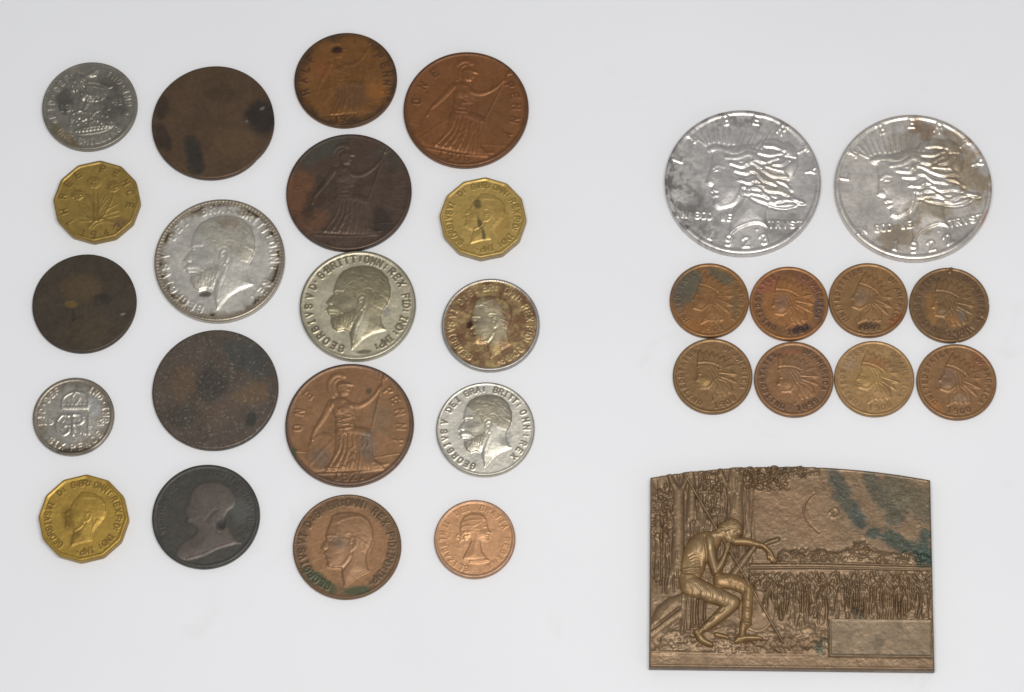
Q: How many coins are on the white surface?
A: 29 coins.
